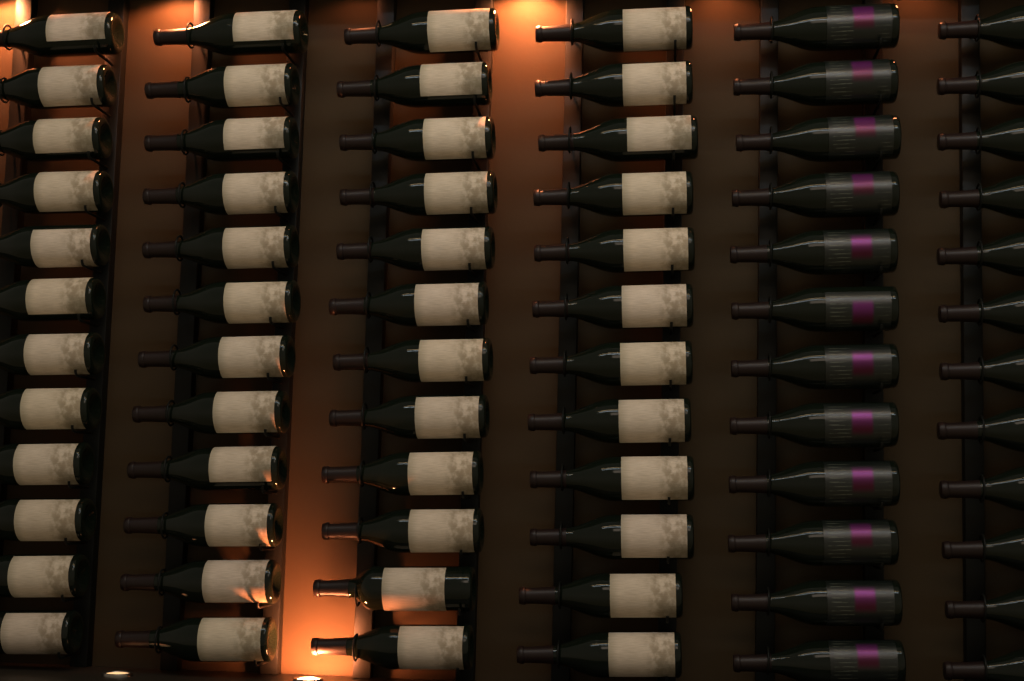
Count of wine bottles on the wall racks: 72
